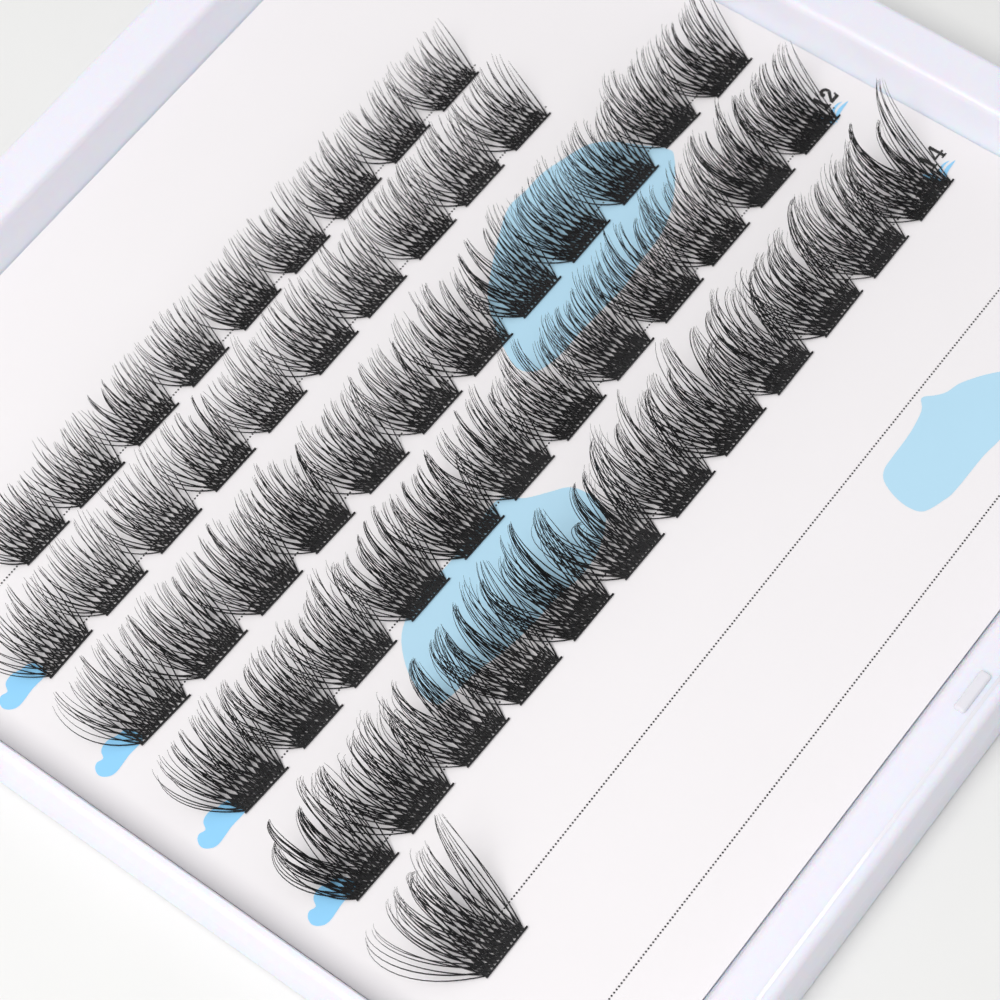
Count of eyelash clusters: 56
